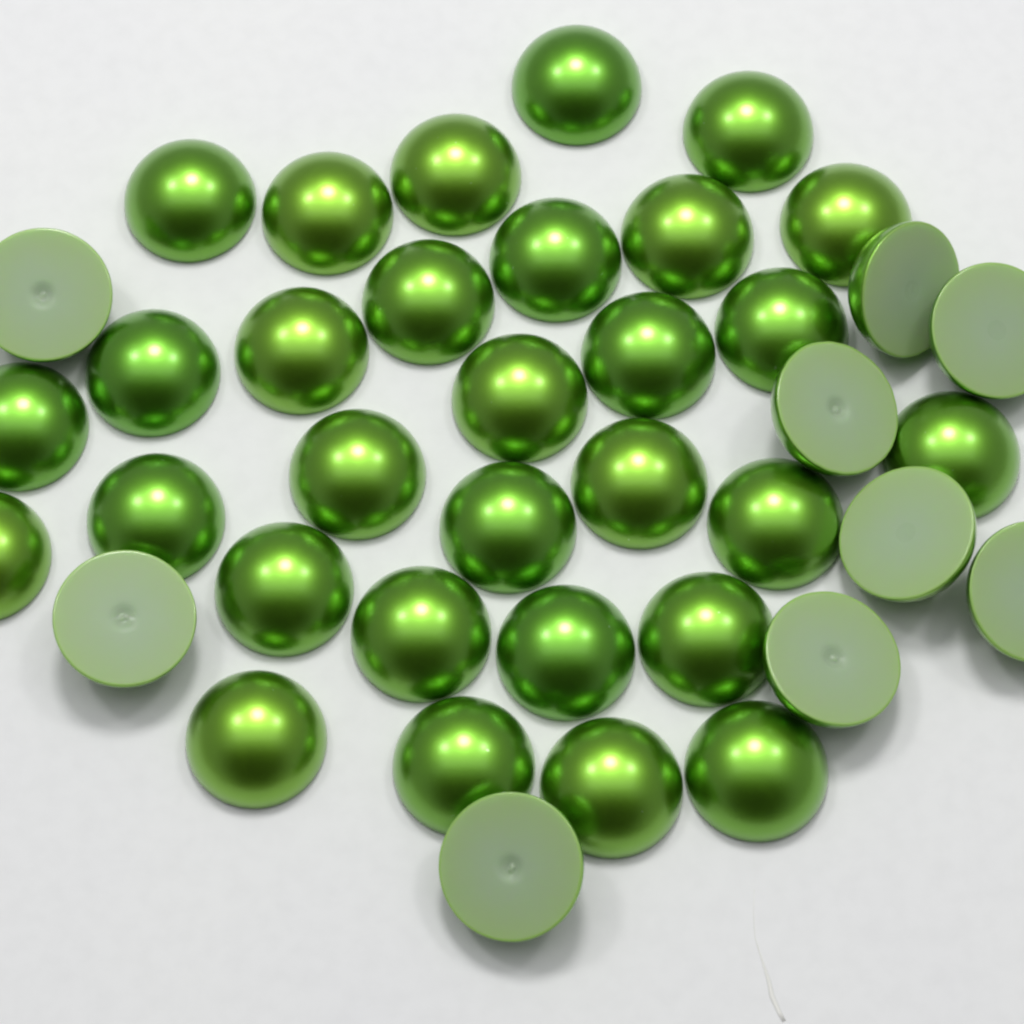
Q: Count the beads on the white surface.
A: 39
